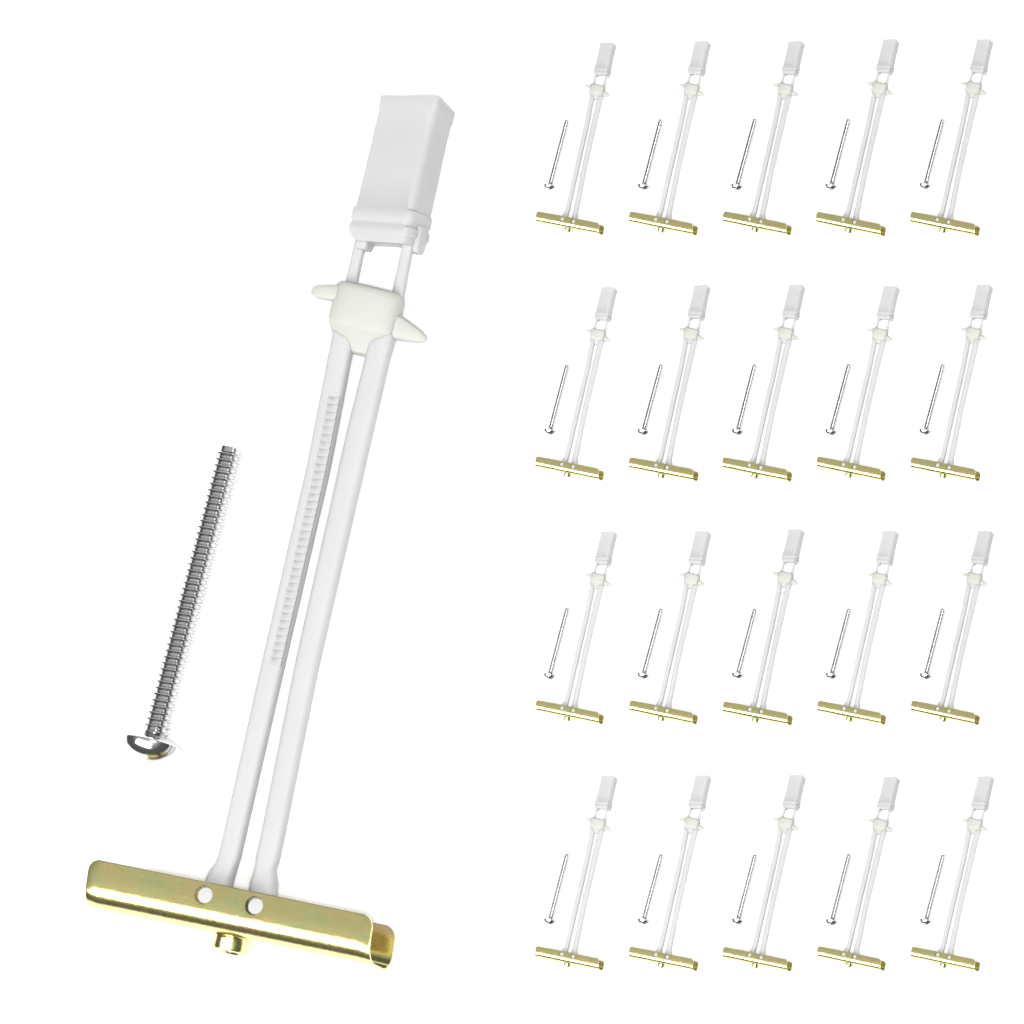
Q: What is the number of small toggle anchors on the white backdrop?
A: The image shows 20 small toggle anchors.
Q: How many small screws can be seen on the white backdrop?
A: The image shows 20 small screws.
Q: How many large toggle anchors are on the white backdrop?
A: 1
